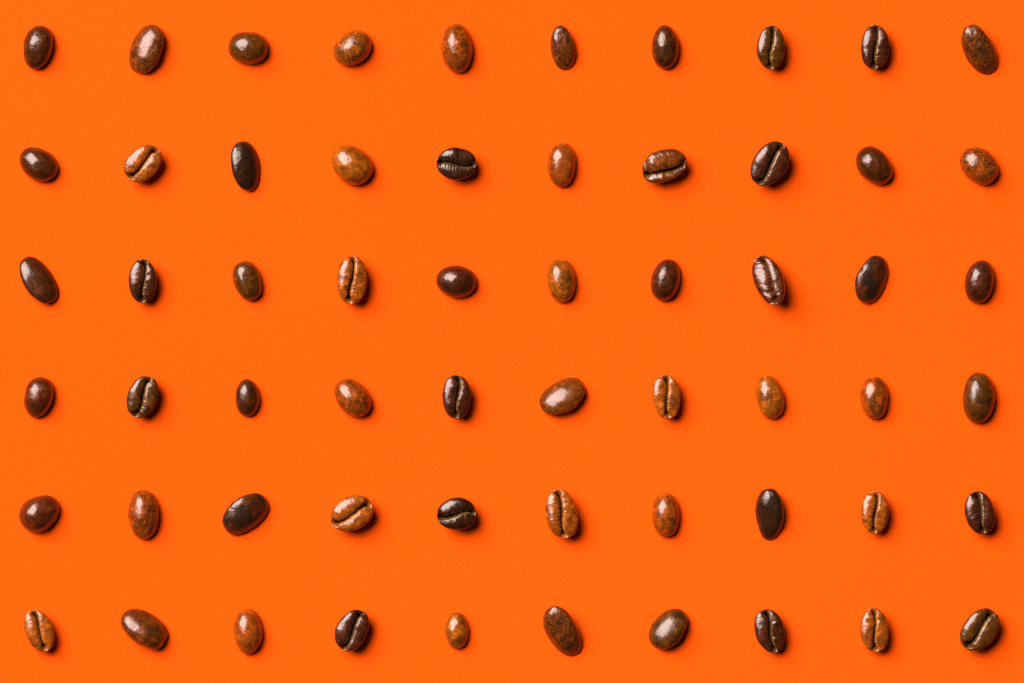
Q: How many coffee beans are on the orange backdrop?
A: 60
